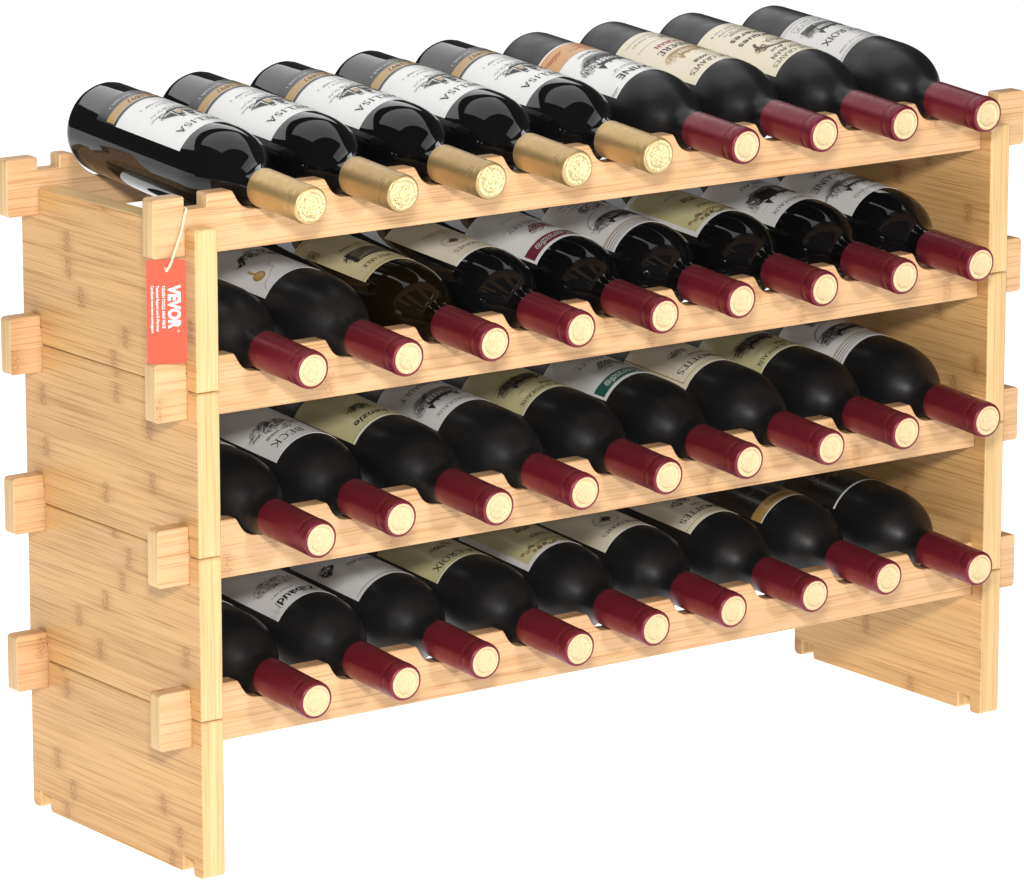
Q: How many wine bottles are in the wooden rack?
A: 36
